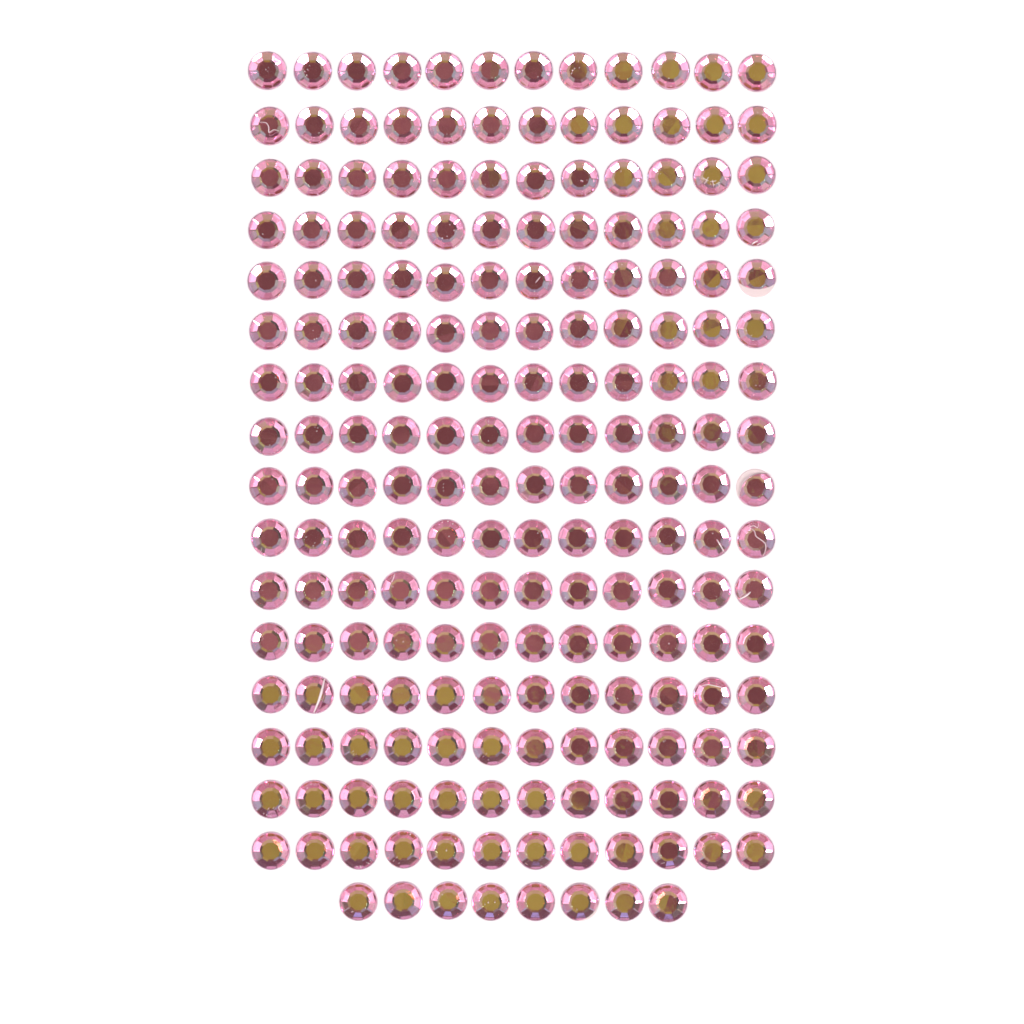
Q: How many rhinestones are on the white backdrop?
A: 200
